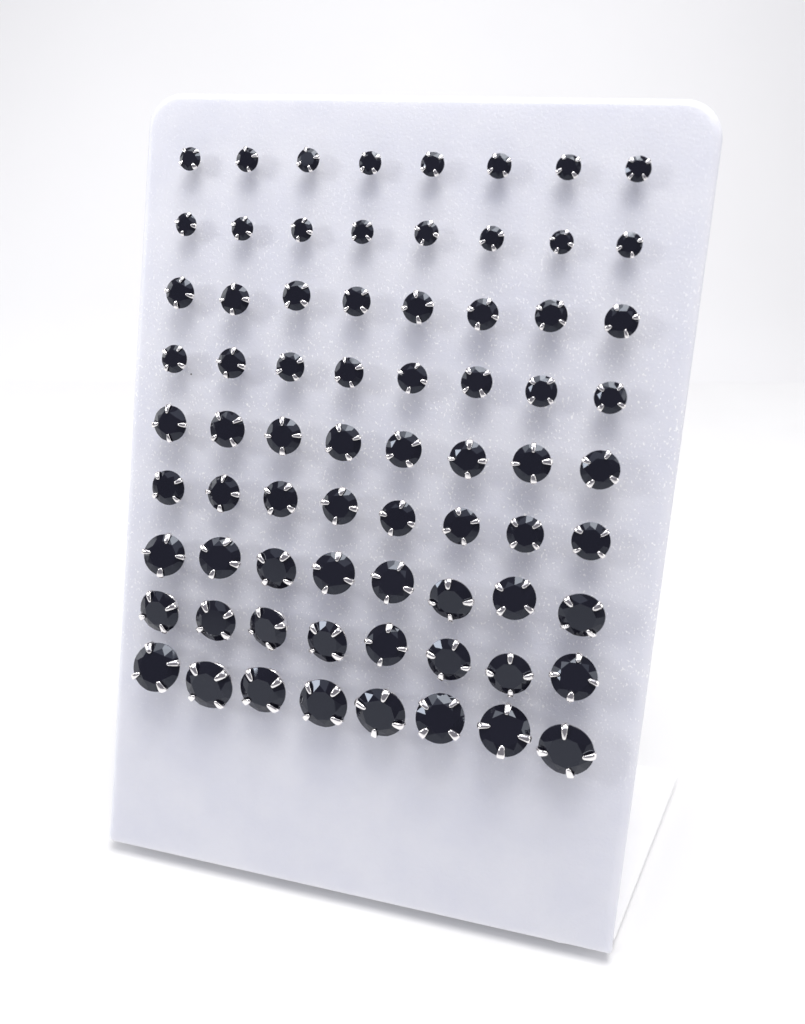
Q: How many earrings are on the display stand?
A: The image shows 72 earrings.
